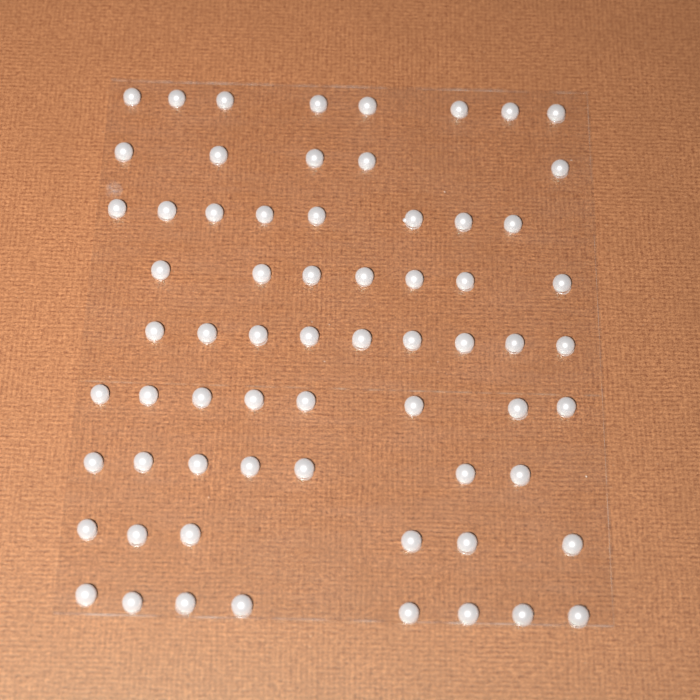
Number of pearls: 66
